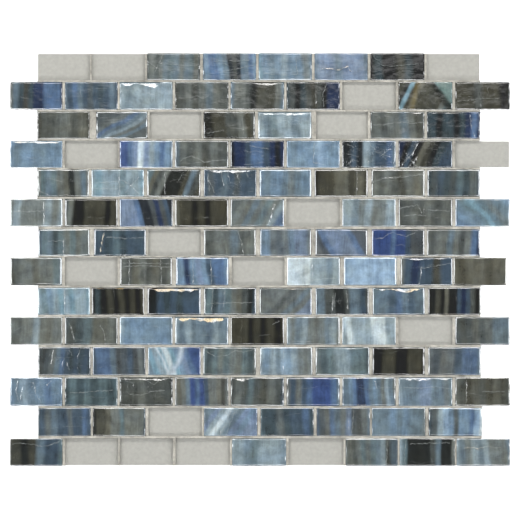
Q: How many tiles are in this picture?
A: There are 101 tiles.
